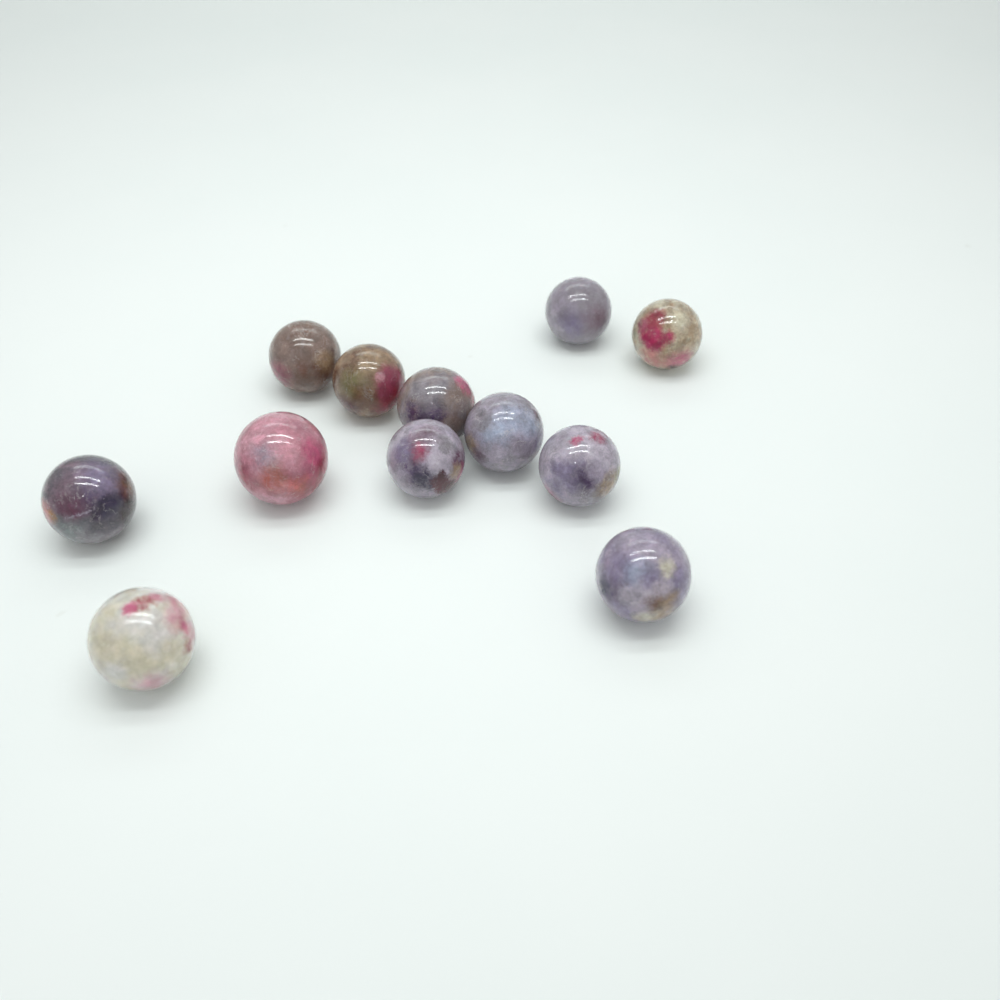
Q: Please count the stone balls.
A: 12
